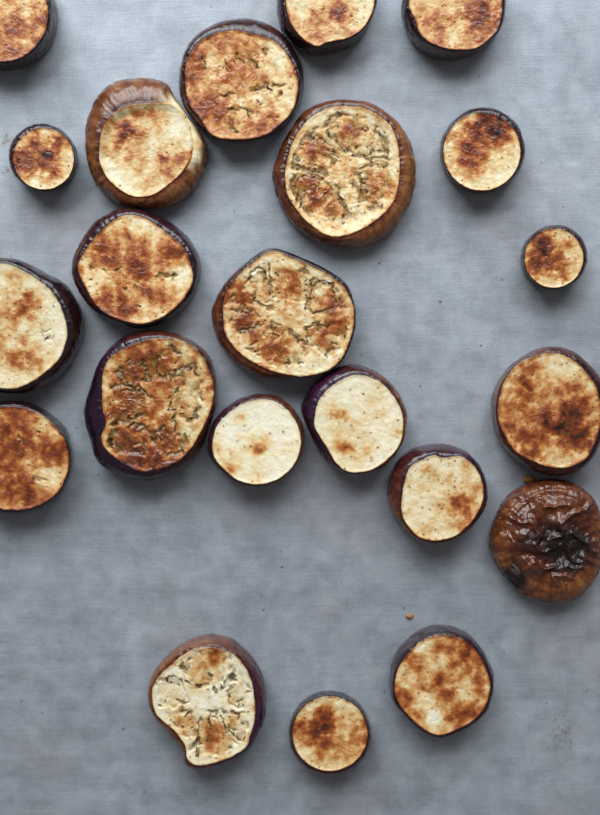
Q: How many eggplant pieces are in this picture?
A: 22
